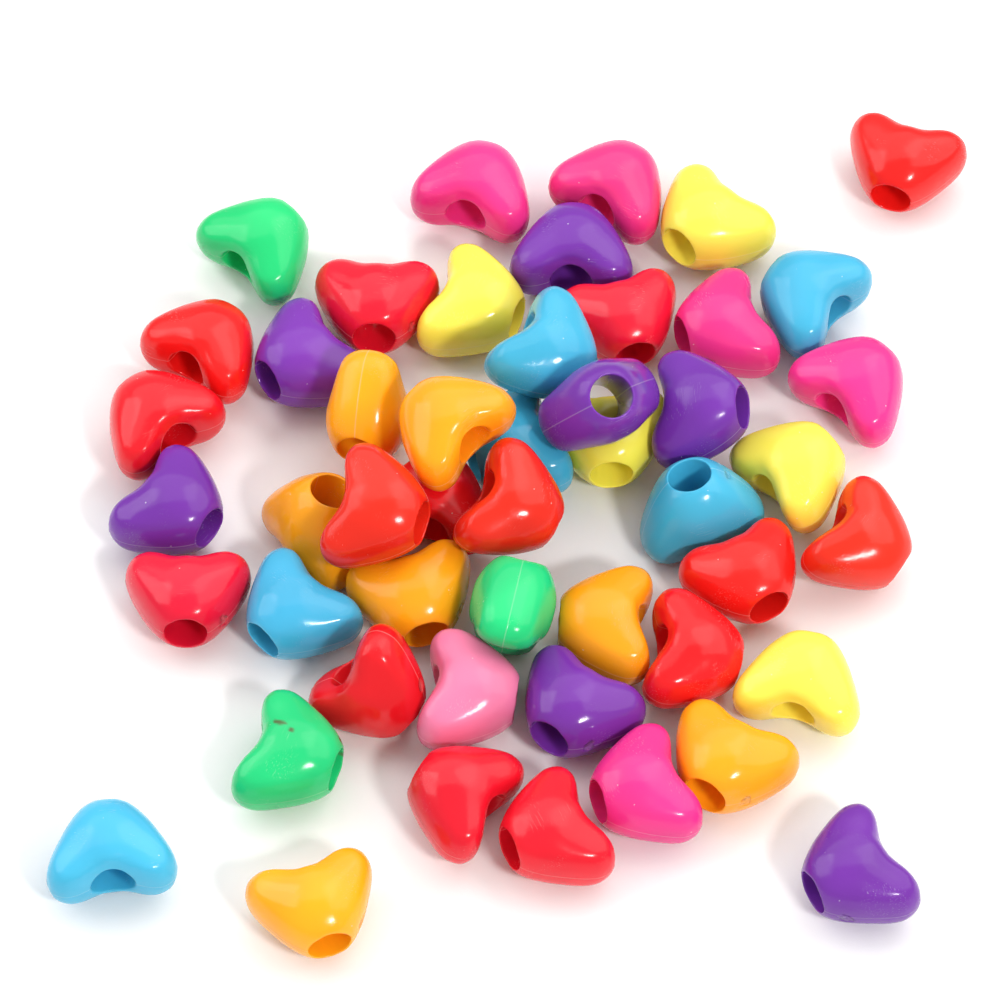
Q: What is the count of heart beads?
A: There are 49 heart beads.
